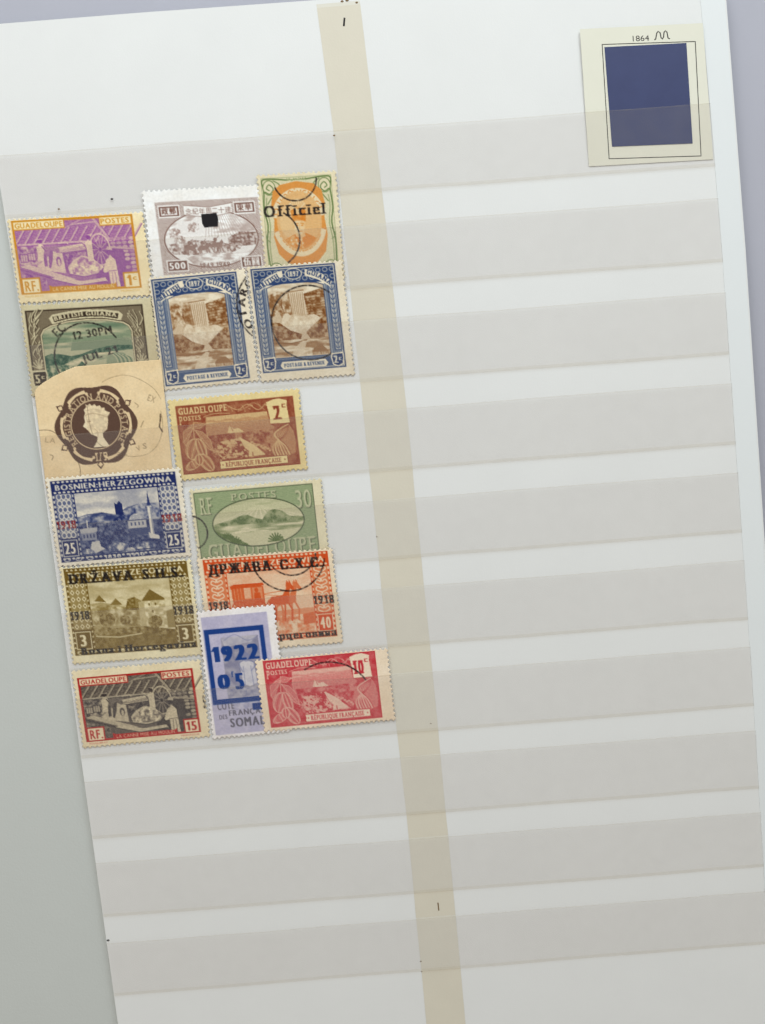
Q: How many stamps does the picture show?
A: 15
